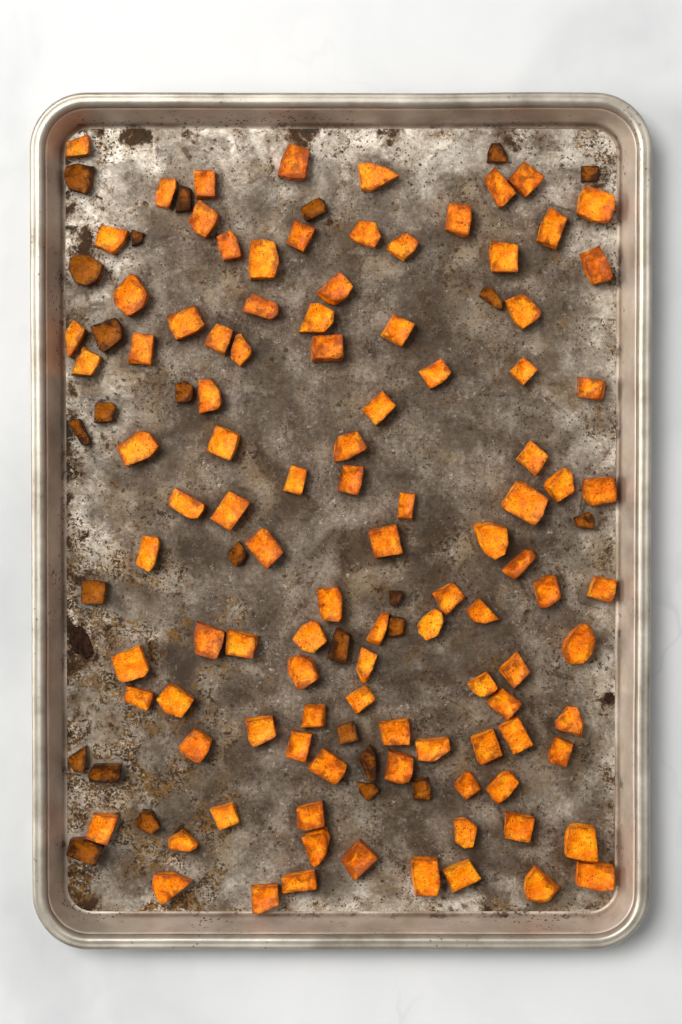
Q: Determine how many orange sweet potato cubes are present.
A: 104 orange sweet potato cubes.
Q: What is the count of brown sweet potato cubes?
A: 26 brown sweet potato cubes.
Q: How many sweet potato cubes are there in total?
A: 130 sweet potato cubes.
